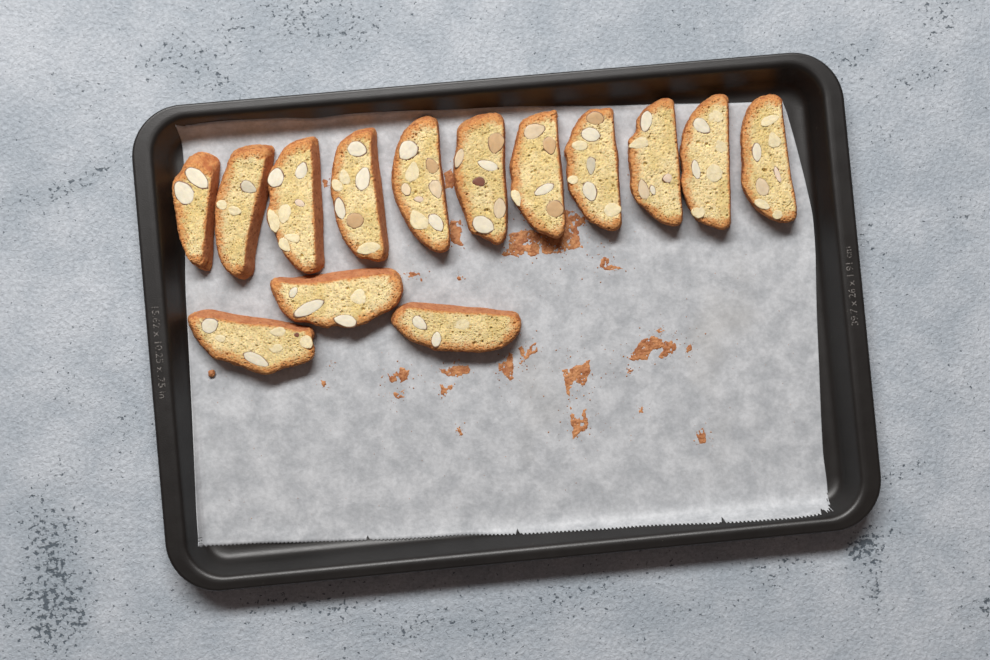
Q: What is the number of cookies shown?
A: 14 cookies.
